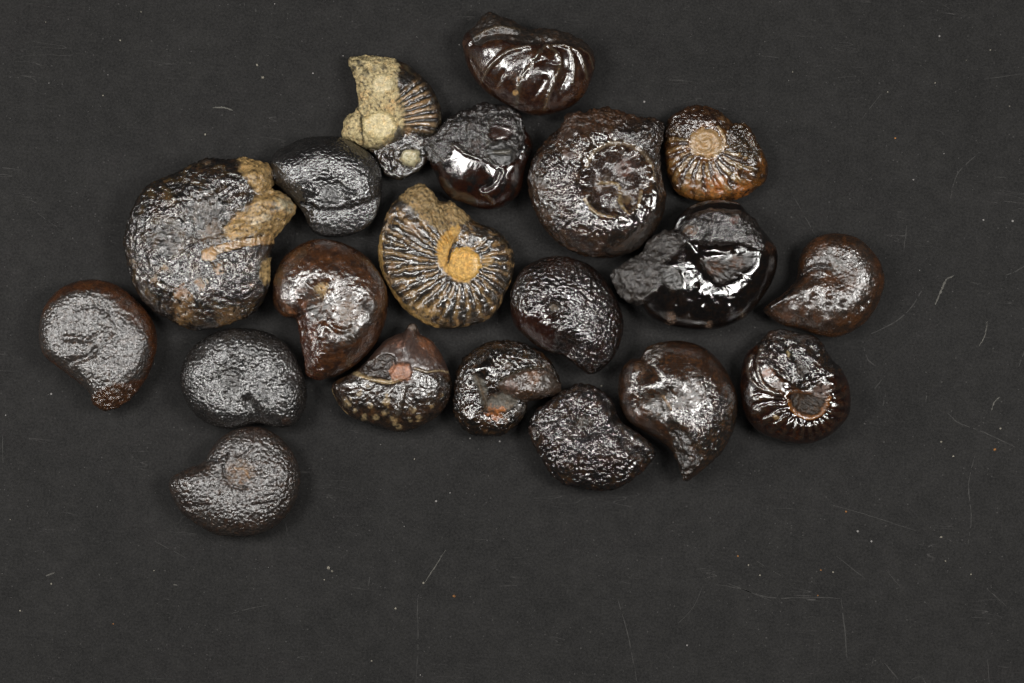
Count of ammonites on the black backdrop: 20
